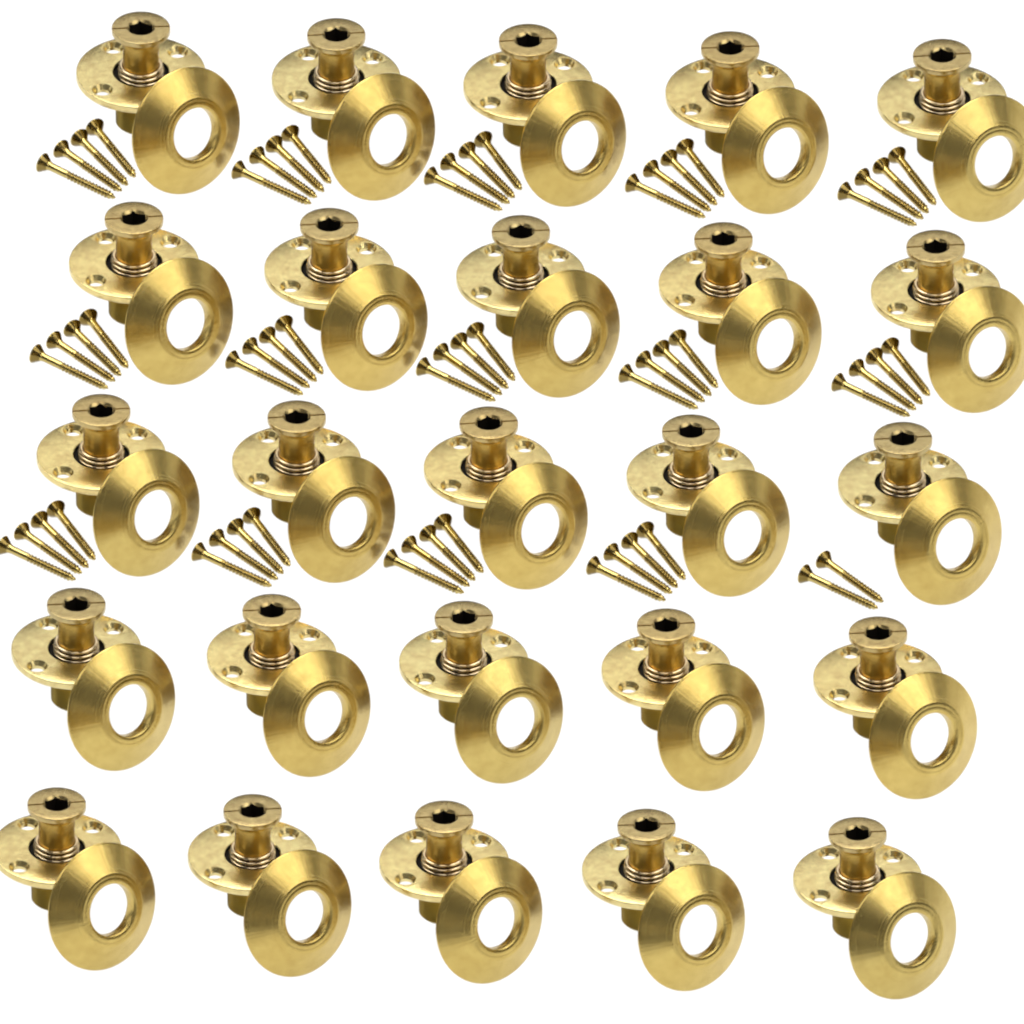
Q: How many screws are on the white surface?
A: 58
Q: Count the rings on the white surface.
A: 25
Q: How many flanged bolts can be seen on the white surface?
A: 25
